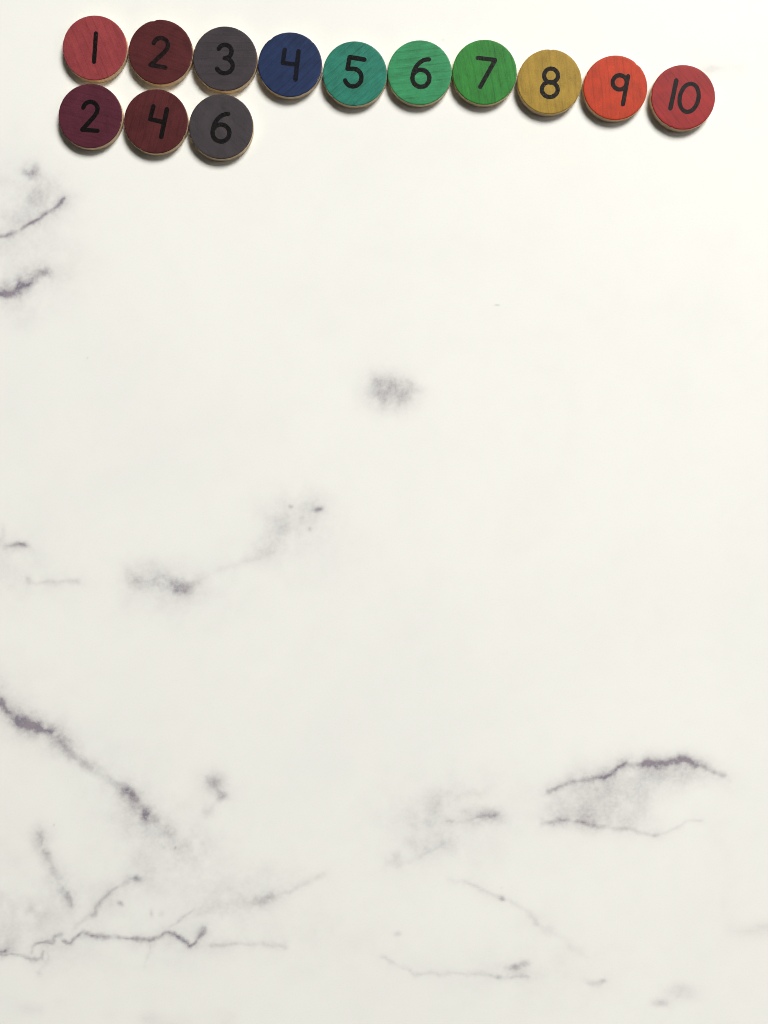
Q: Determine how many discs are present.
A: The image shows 13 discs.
